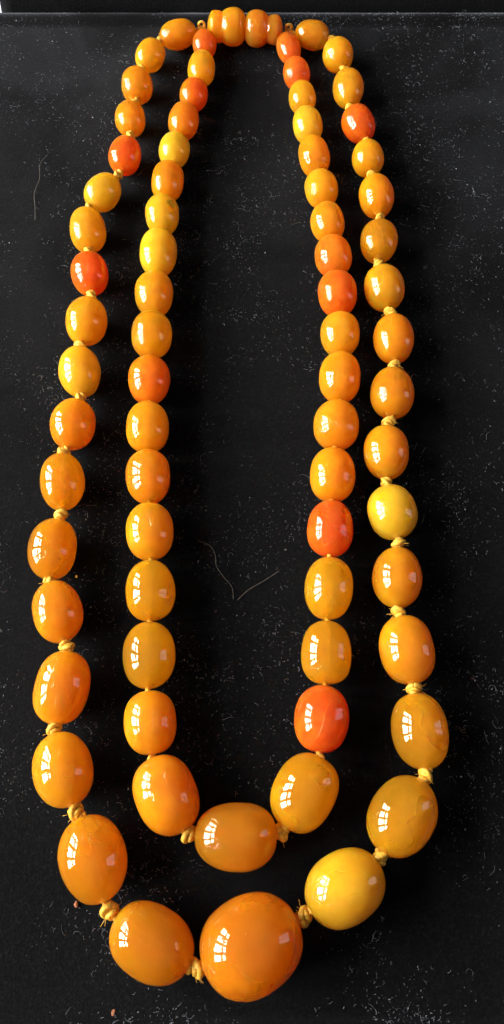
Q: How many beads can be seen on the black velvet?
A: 73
